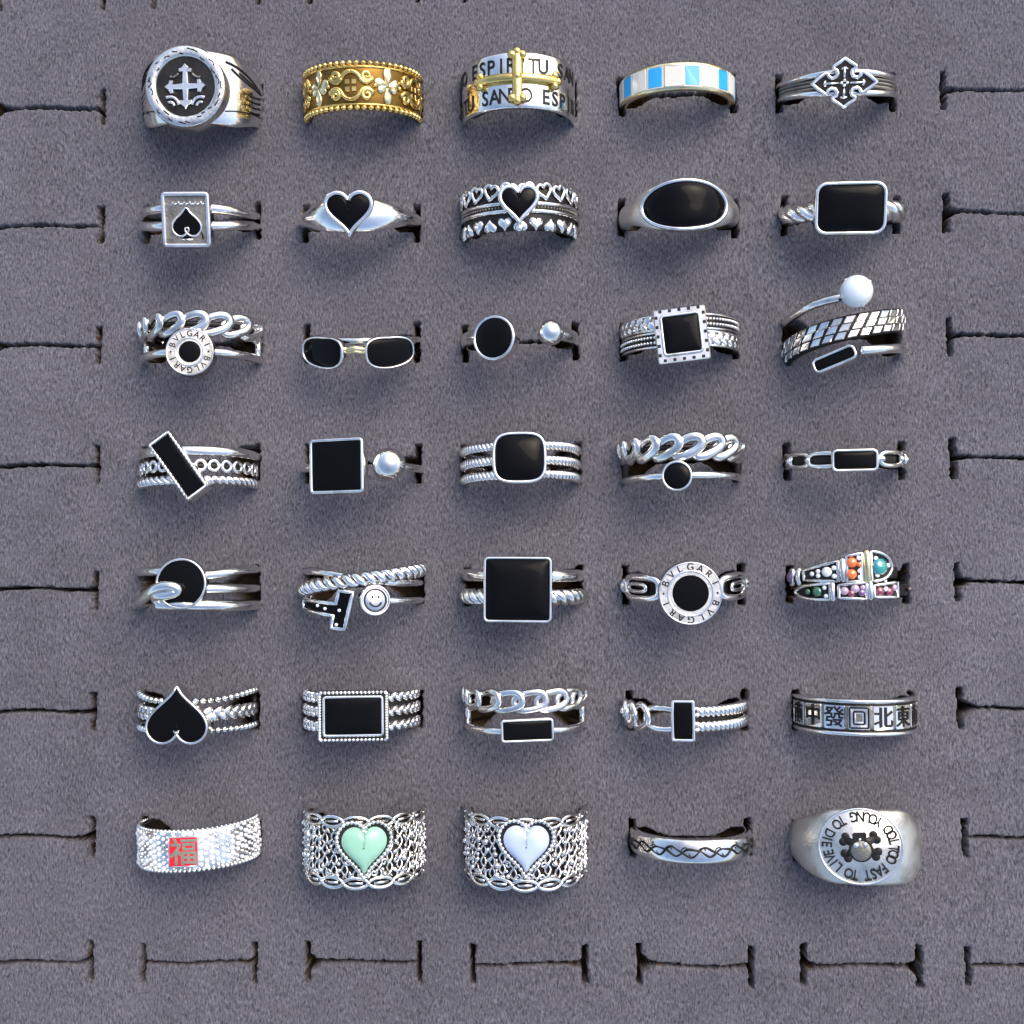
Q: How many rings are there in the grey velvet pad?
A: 35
